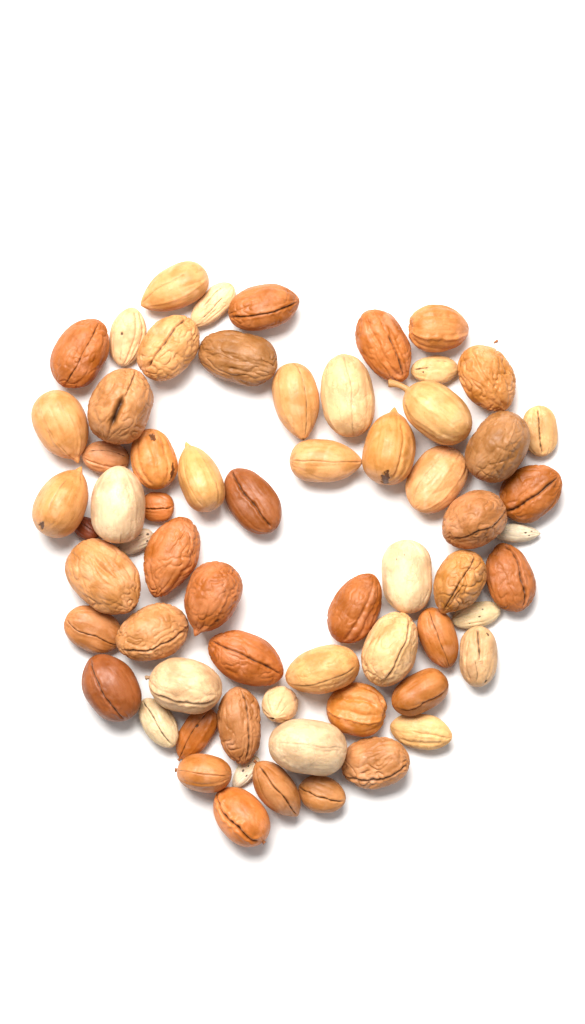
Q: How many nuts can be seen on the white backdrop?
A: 64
